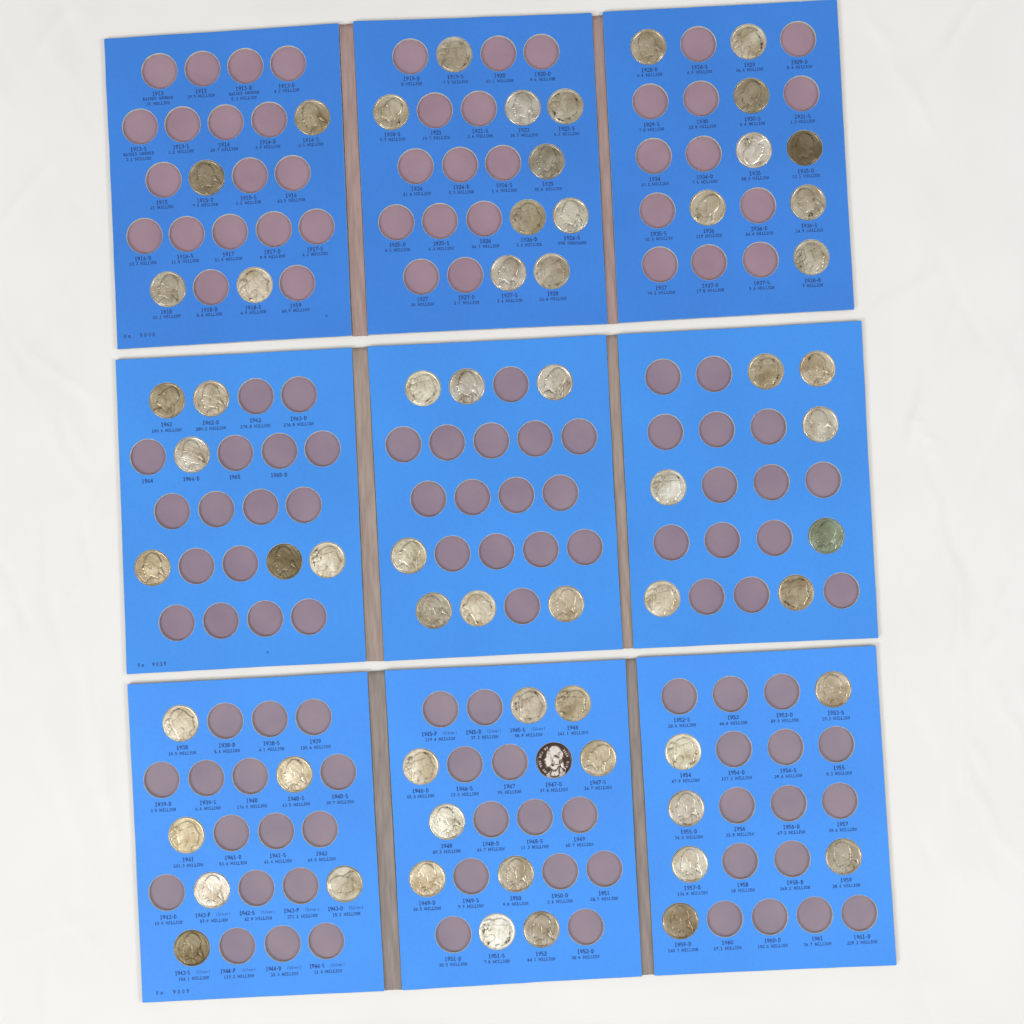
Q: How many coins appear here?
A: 63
